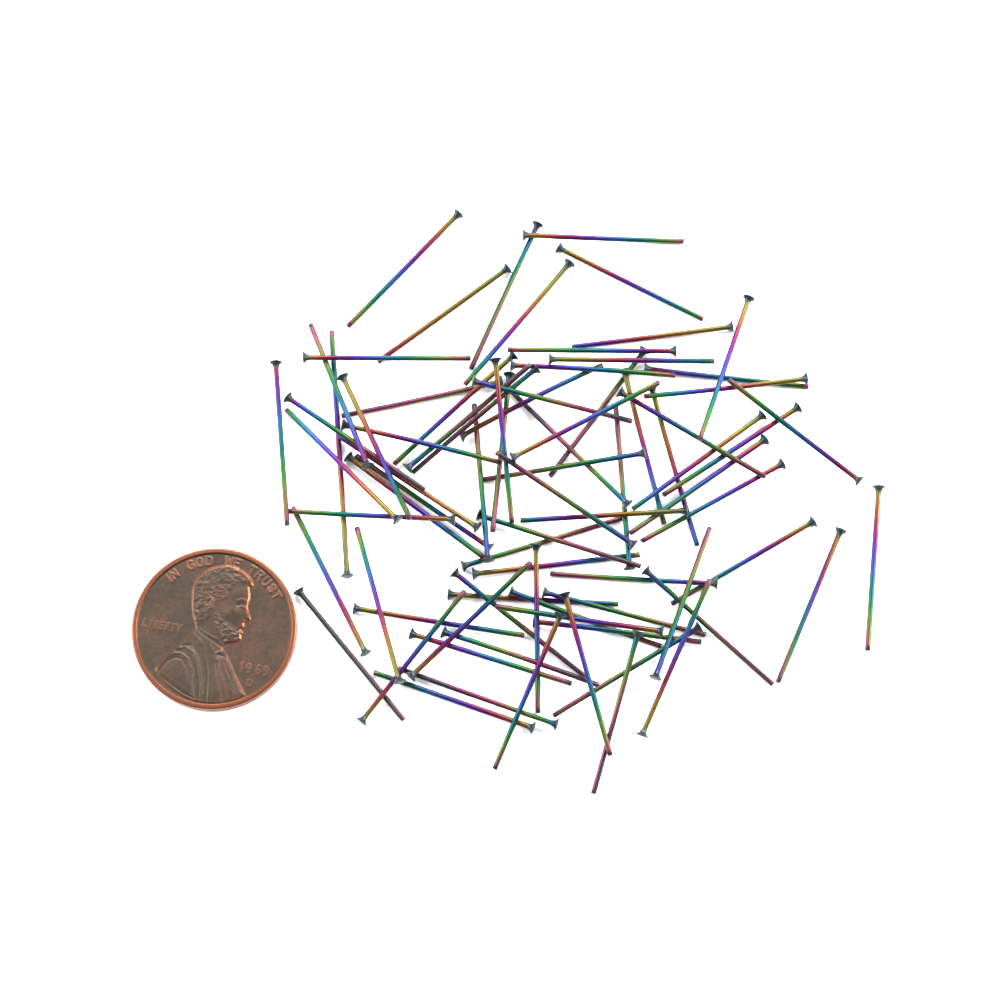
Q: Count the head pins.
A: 80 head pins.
